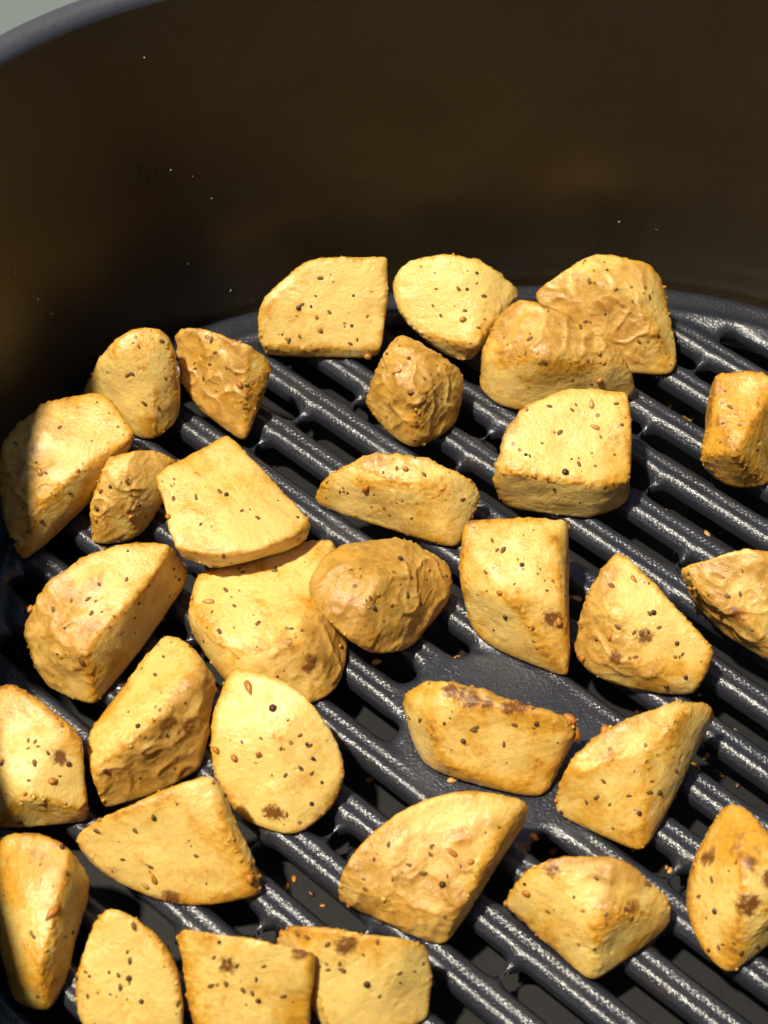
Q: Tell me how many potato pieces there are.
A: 32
